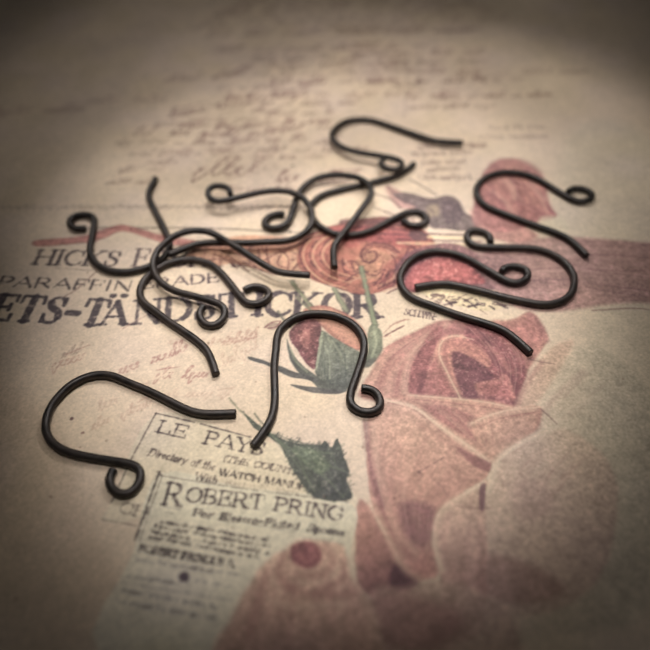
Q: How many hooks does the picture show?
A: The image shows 12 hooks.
